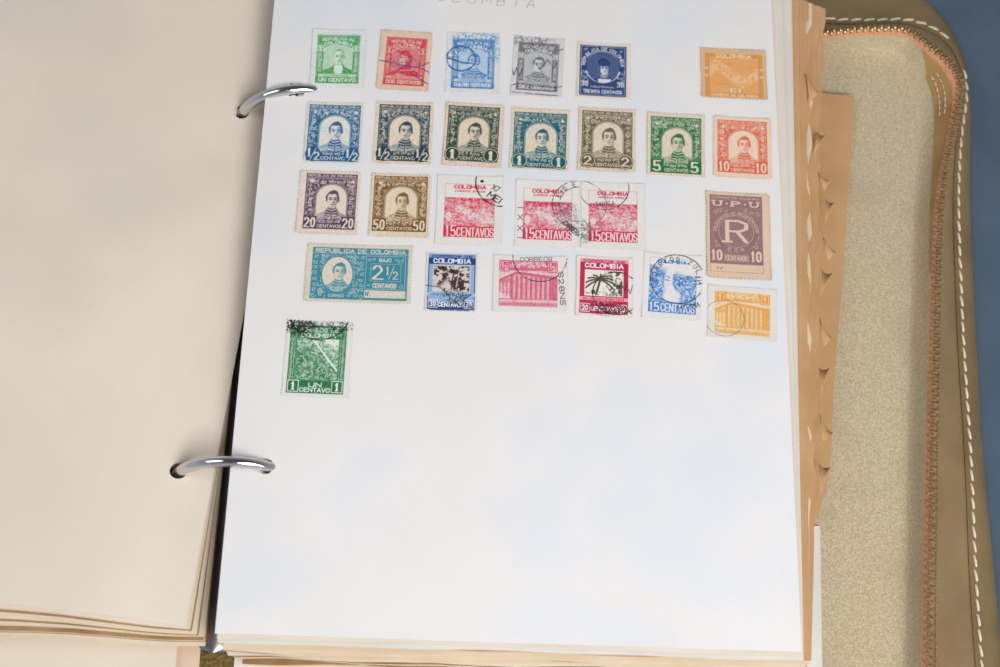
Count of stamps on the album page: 26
